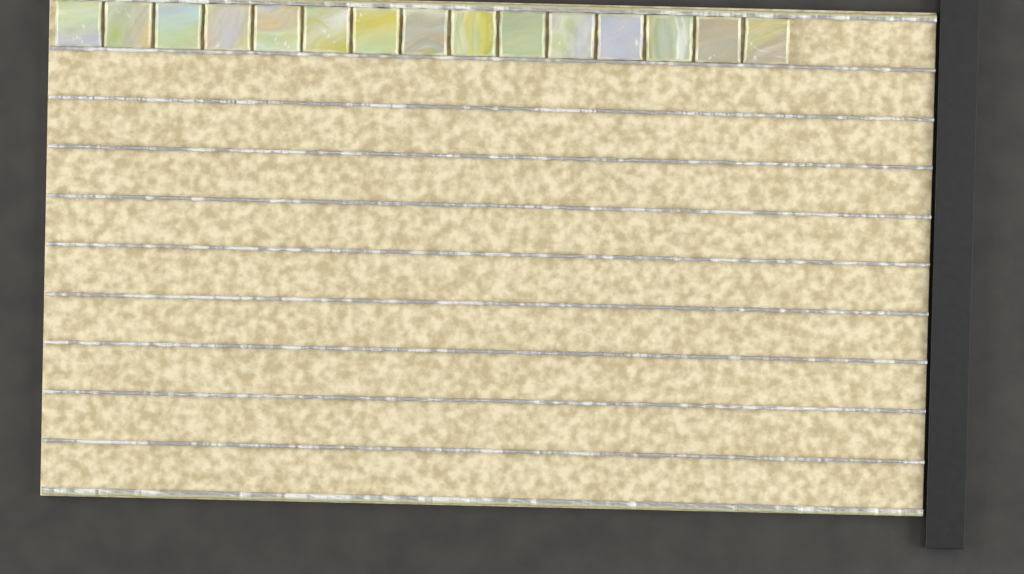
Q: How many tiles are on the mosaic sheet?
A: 15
